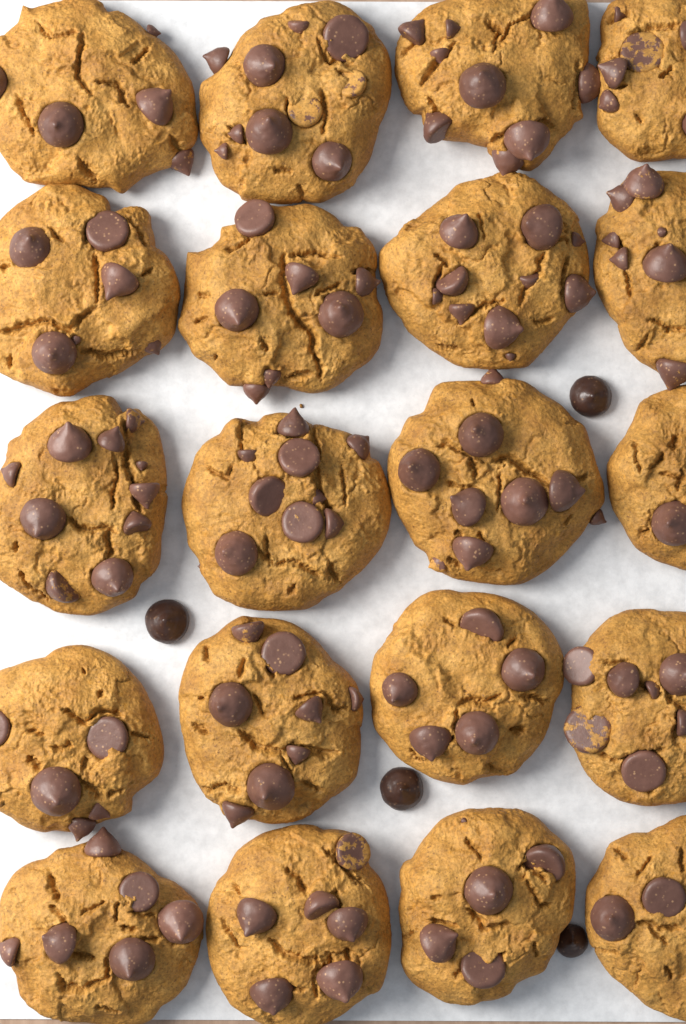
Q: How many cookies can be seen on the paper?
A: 20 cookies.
